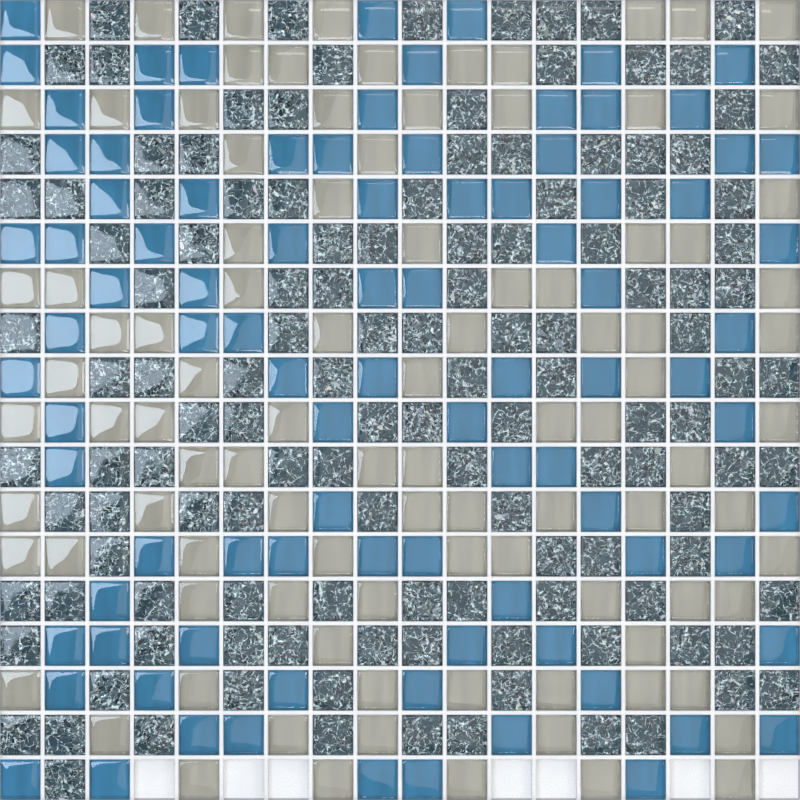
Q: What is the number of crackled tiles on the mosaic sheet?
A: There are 129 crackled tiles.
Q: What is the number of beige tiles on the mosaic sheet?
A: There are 97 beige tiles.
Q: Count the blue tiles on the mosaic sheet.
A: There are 91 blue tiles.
